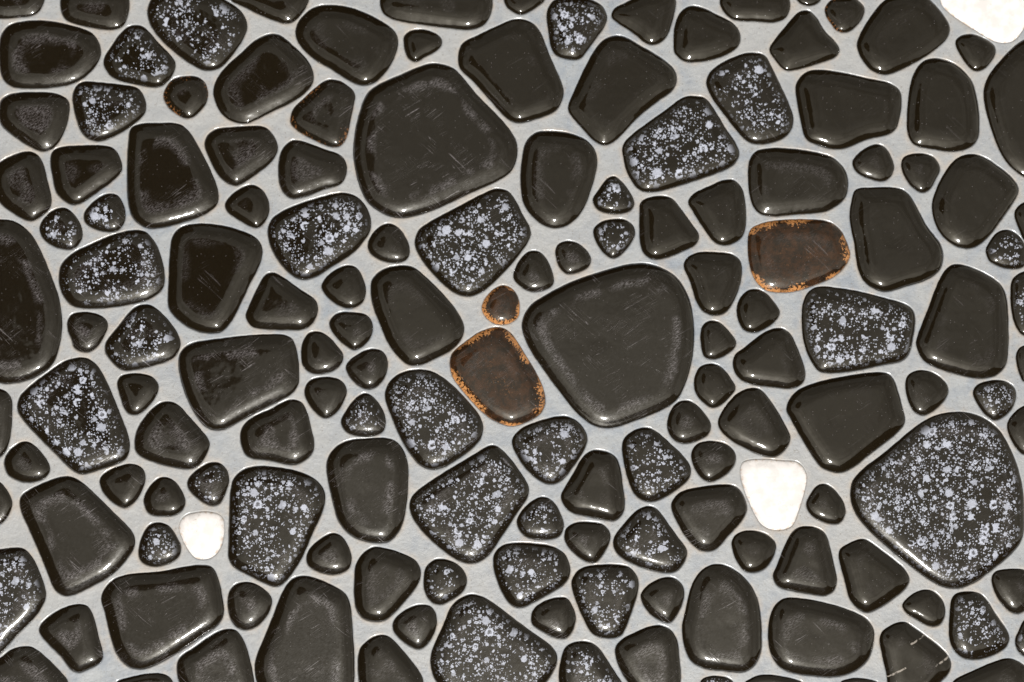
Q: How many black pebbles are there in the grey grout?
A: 108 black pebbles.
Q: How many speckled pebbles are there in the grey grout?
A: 39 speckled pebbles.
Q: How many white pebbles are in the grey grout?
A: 3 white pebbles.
